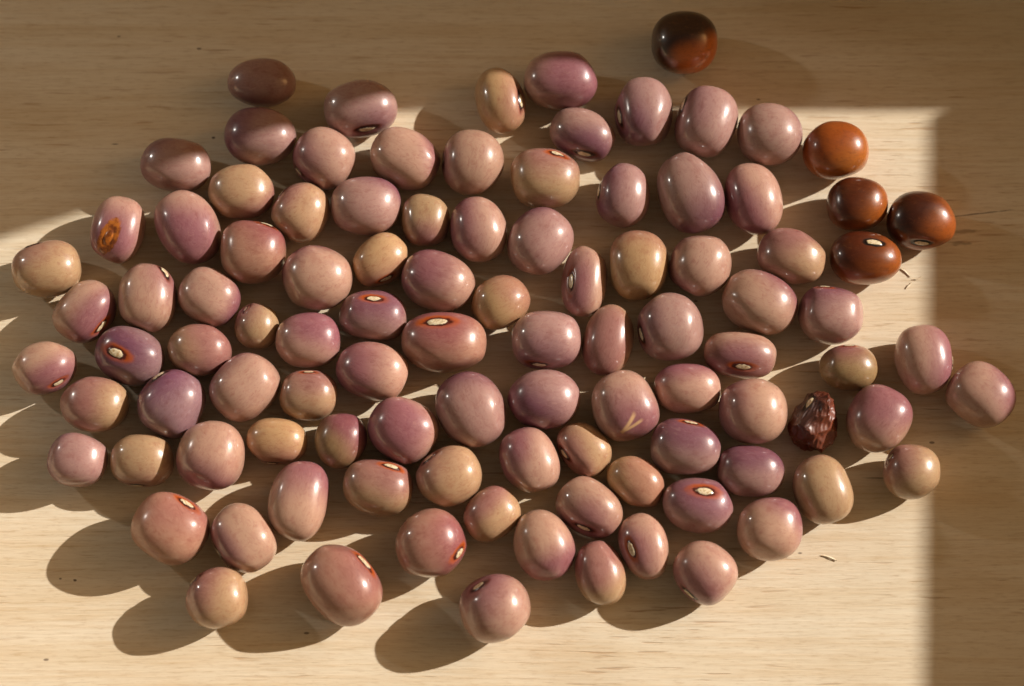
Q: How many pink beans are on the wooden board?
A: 95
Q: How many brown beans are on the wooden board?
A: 6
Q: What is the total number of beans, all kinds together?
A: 101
